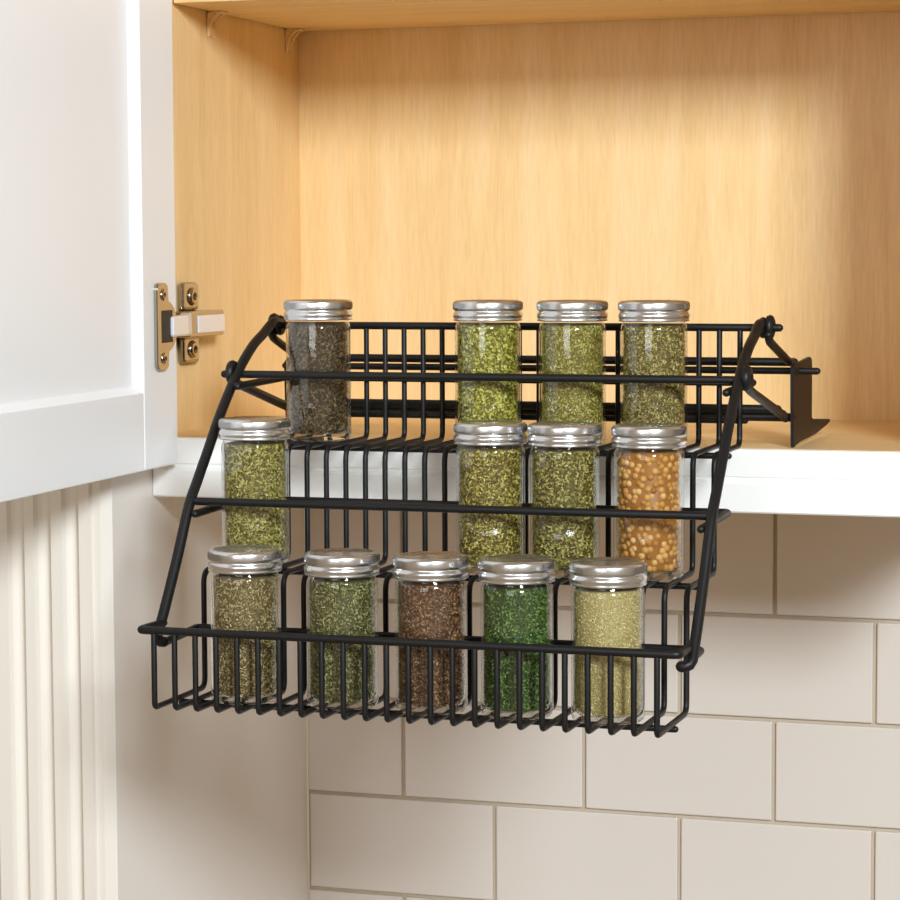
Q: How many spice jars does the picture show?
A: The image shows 13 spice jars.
